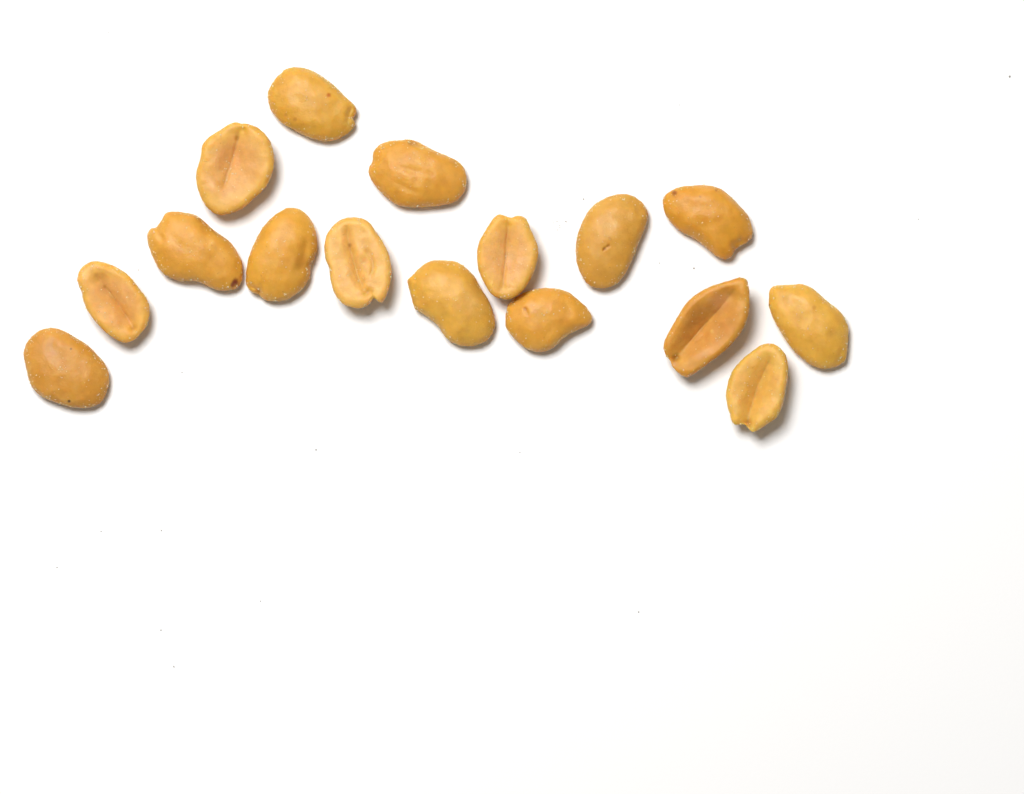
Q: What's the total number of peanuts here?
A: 16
